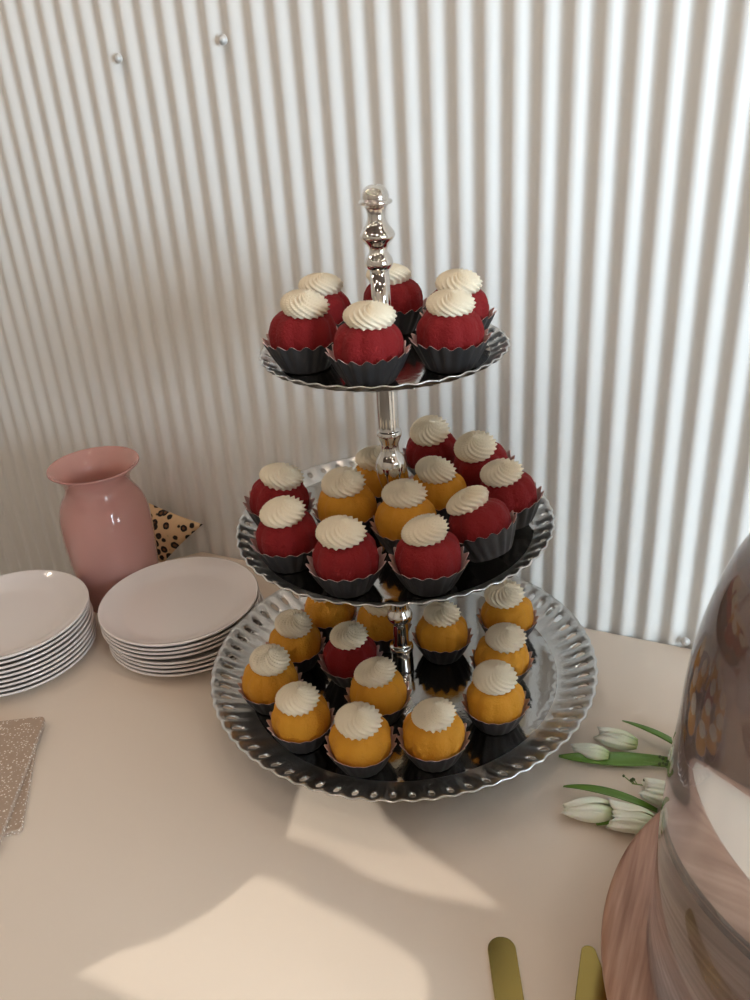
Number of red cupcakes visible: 15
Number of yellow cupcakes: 16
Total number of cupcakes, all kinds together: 31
